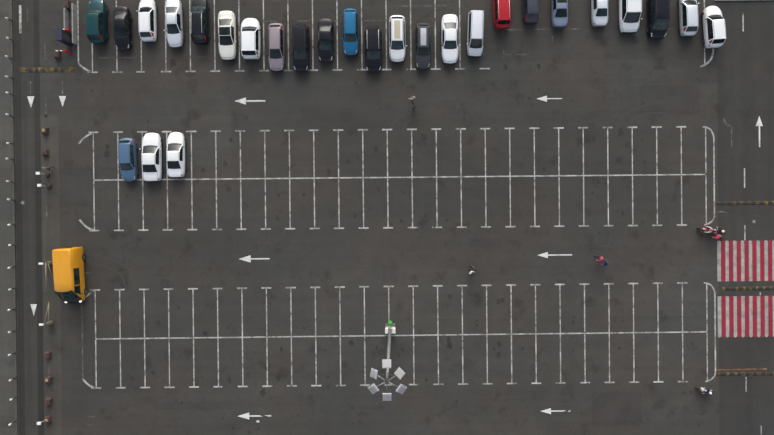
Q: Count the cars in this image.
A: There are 27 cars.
